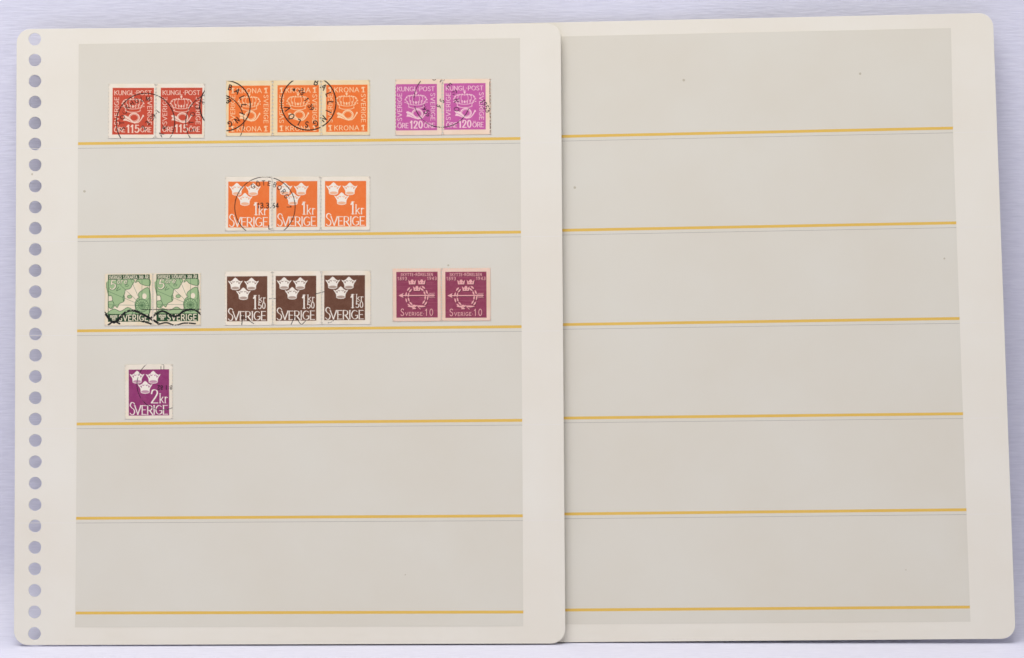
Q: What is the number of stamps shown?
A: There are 18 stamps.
